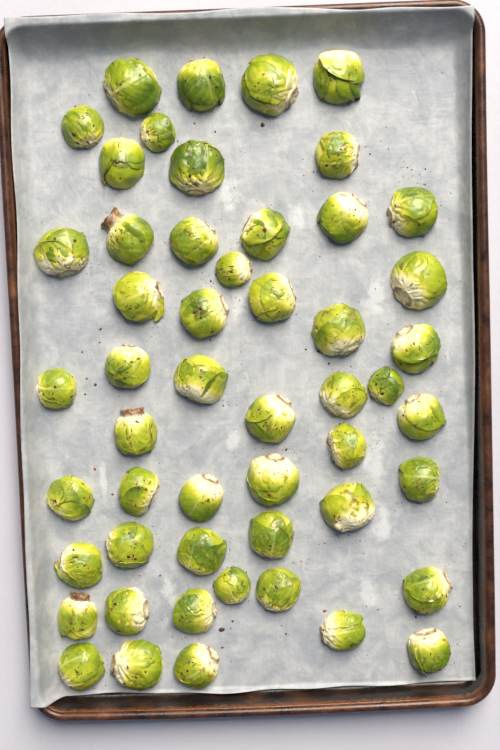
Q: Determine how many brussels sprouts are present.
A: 52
